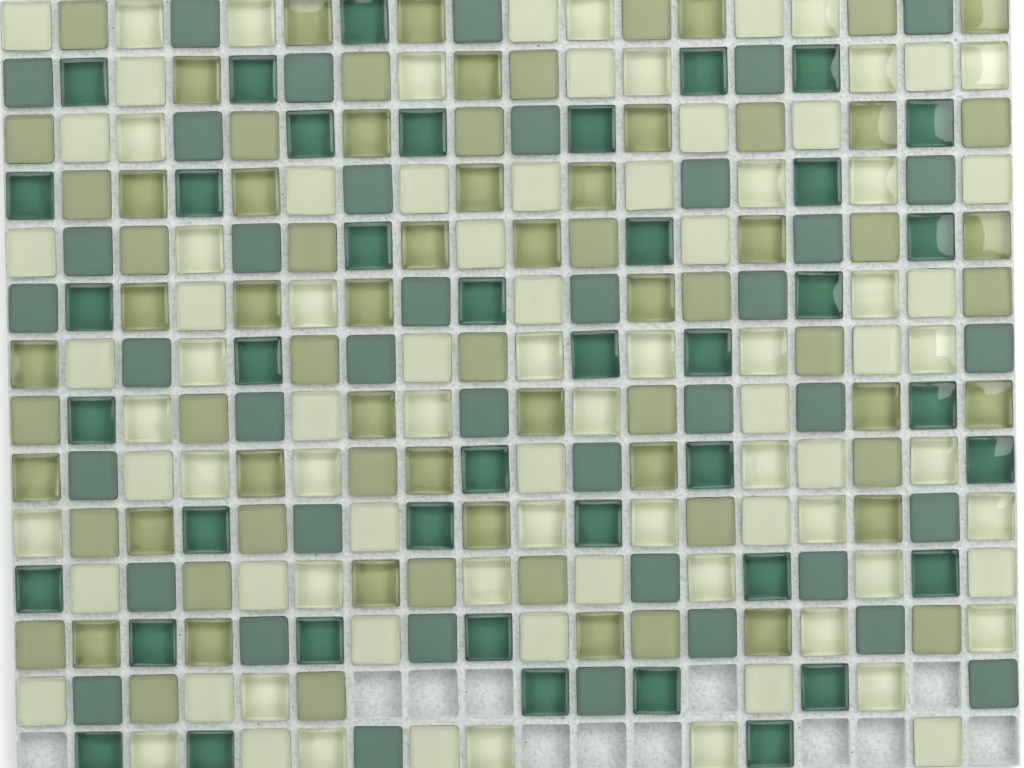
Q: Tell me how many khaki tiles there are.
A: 74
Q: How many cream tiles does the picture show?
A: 85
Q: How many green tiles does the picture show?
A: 81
